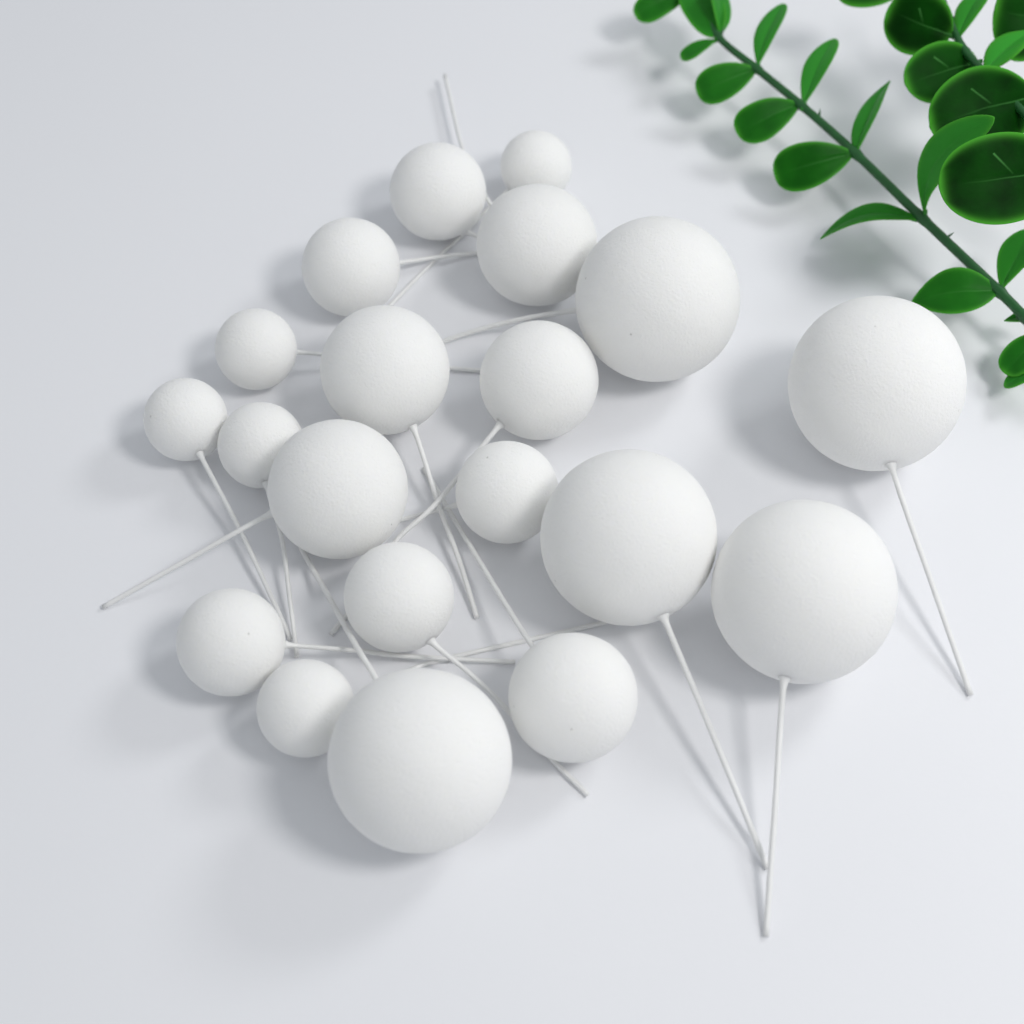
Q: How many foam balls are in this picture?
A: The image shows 20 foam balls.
